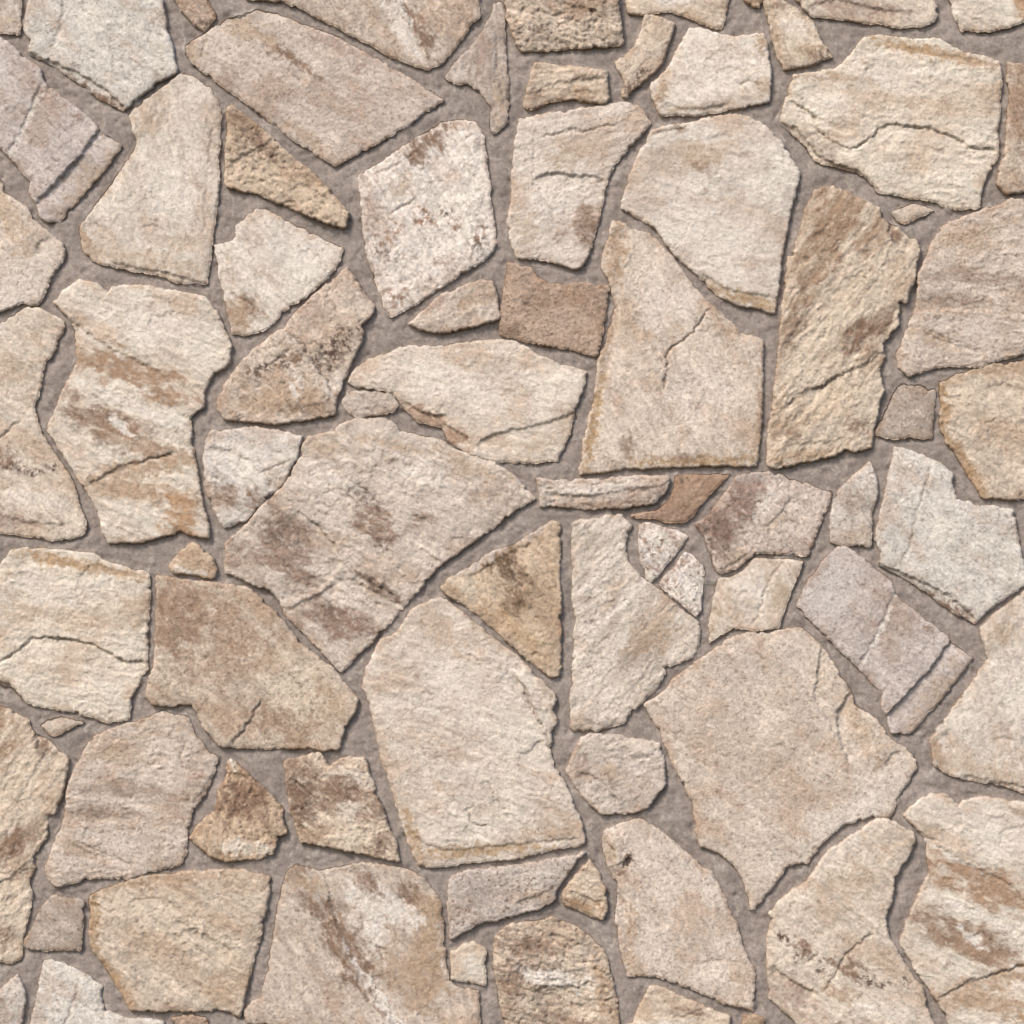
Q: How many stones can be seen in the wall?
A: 78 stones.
